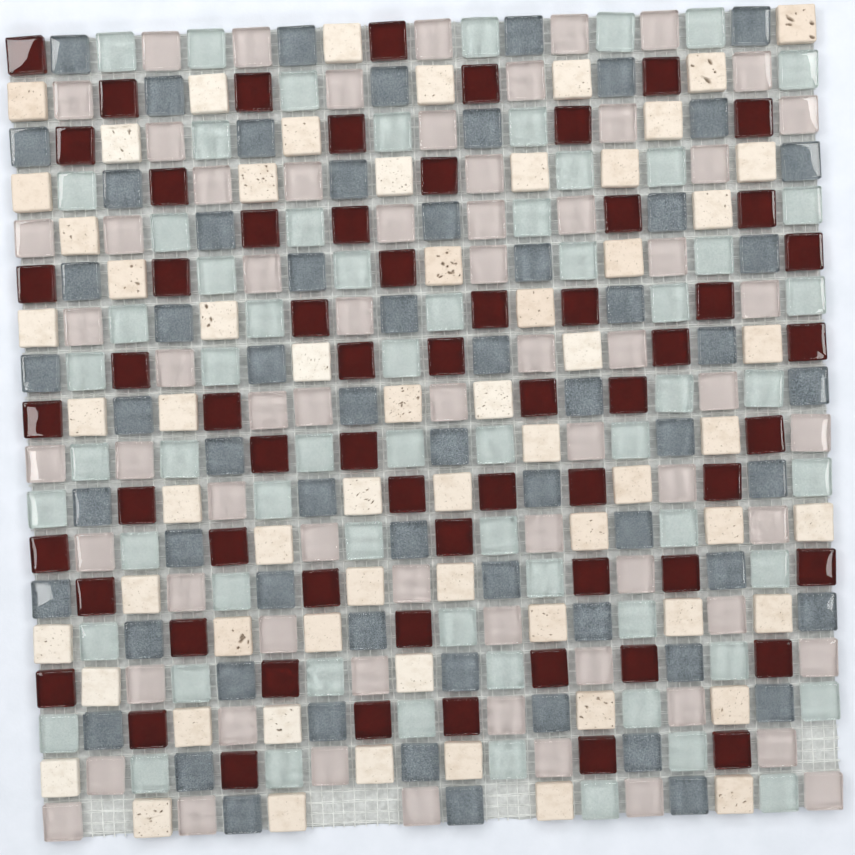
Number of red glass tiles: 62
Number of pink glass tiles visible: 67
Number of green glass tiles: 64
